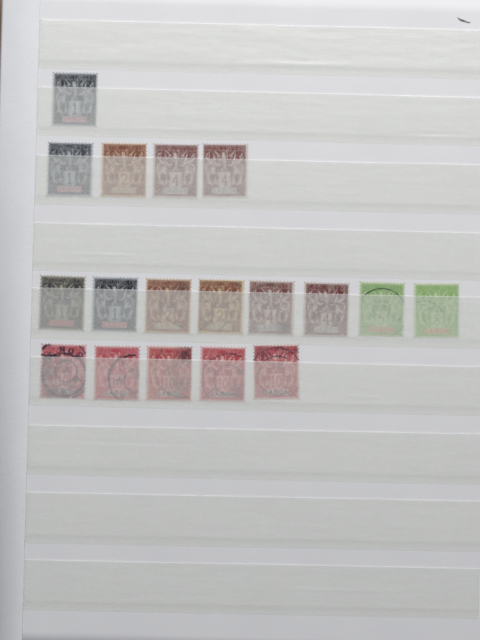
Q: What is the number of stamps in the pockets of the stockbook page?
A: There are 18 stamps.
